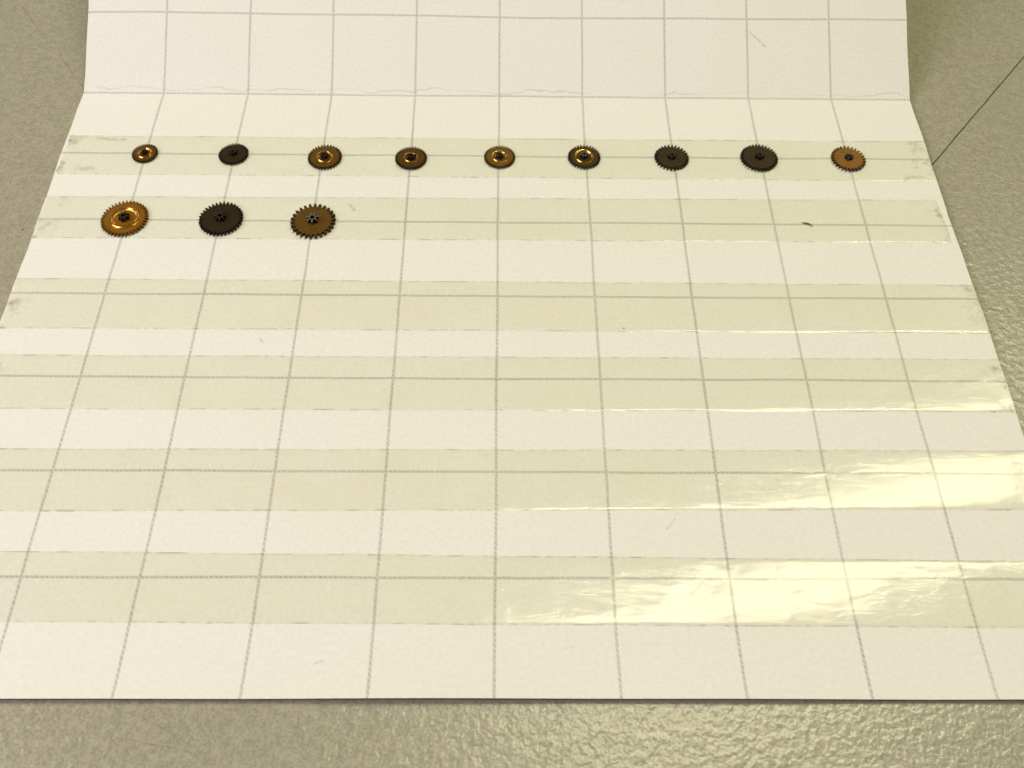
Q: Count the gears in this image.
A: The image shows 12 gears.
